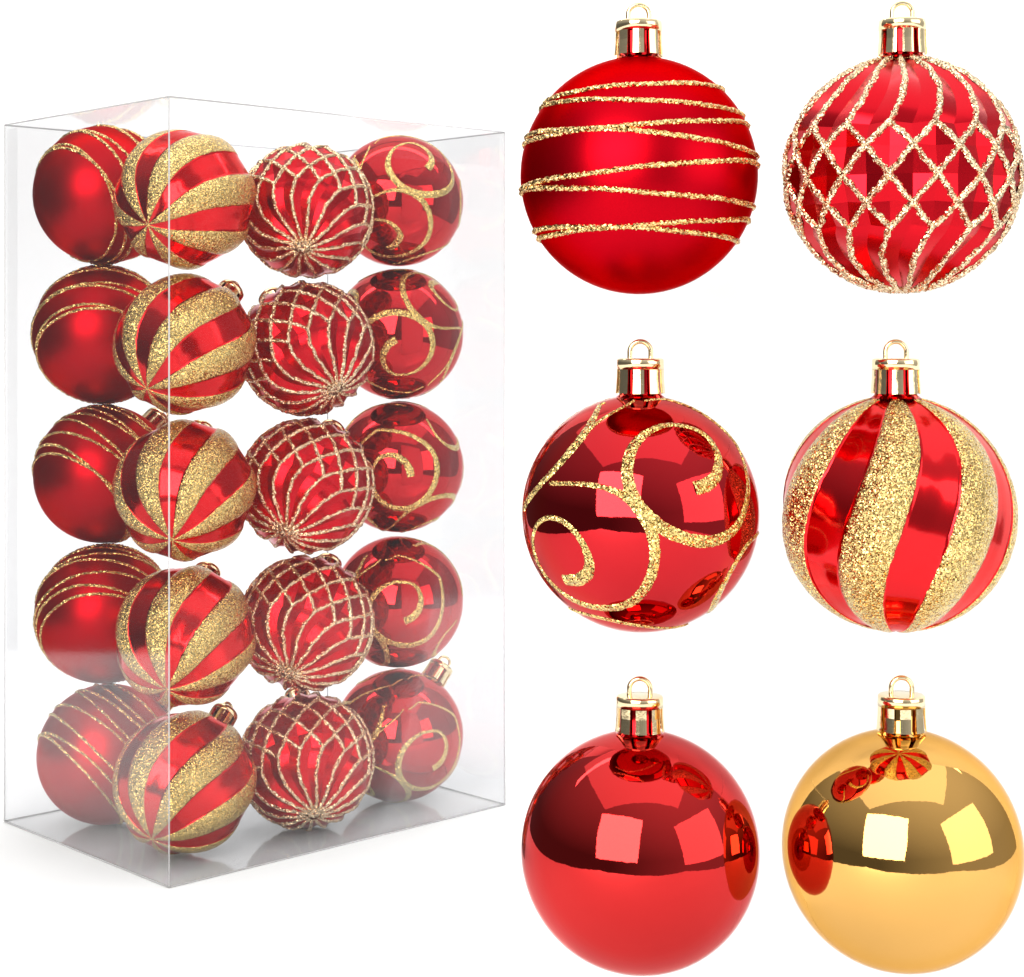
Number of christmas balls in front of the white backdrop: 26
